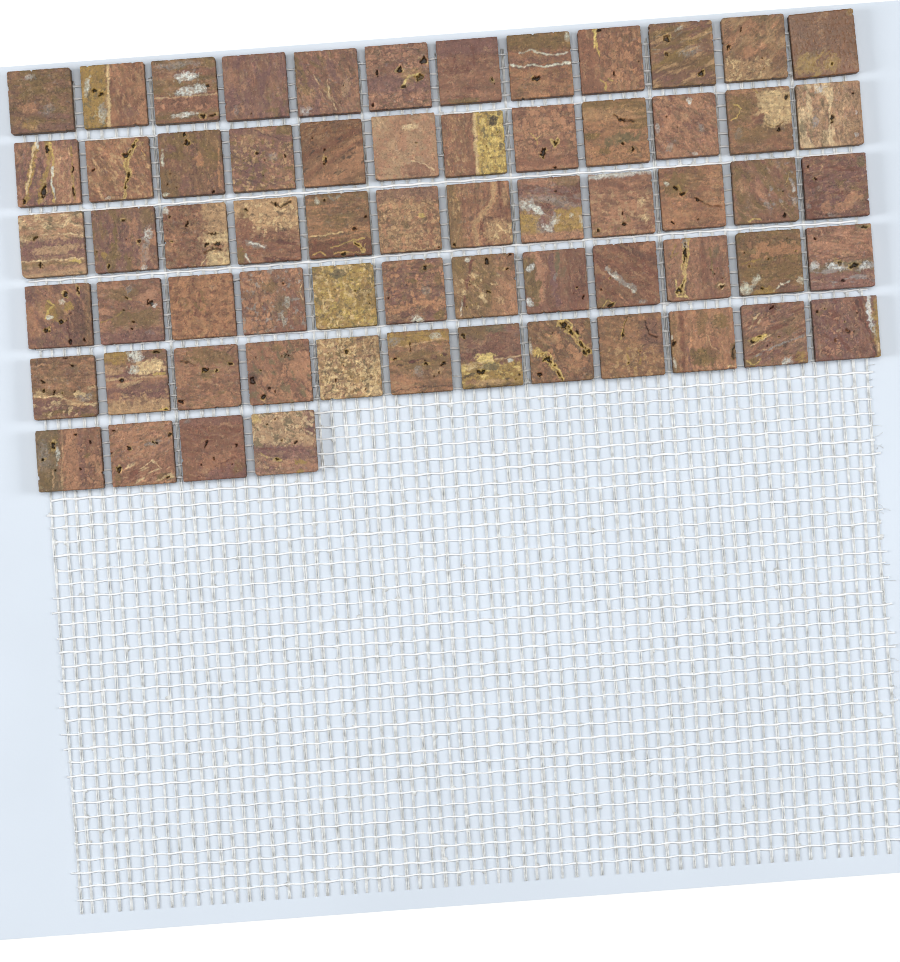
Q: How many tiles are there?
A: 64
